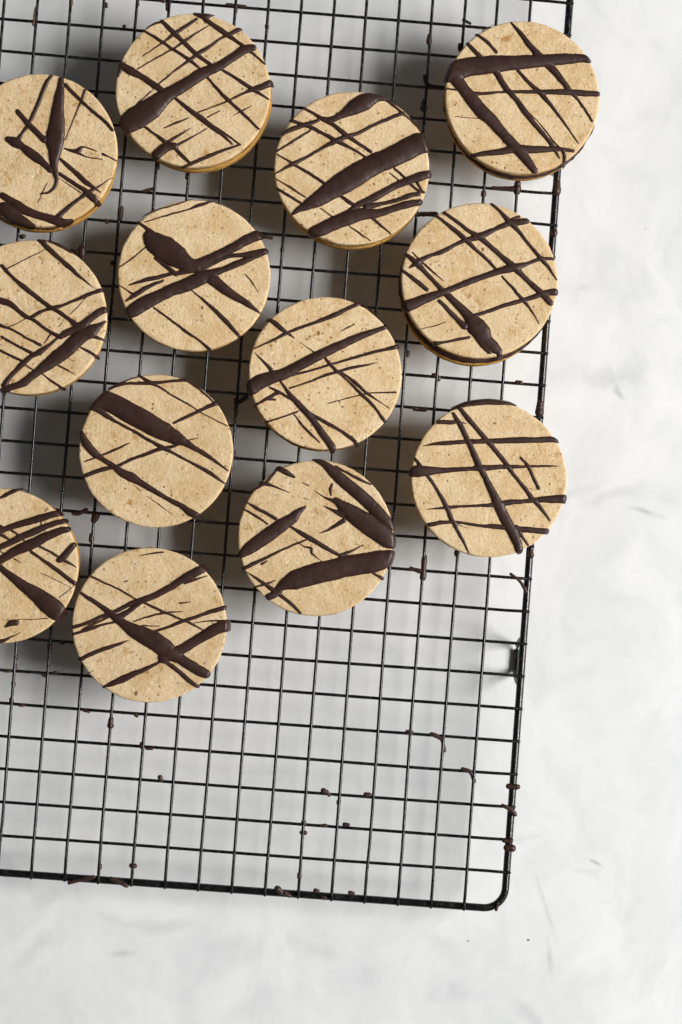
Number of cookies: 13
